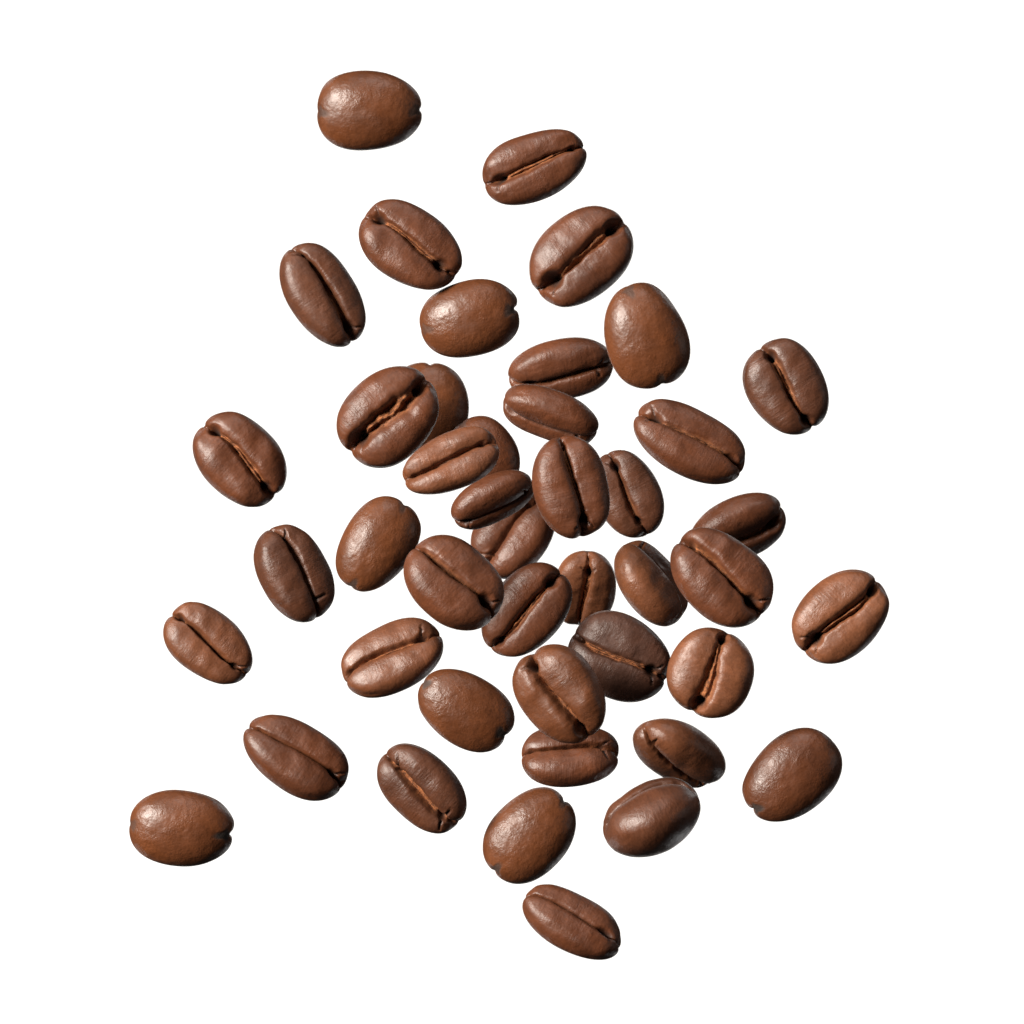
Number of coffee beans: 44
